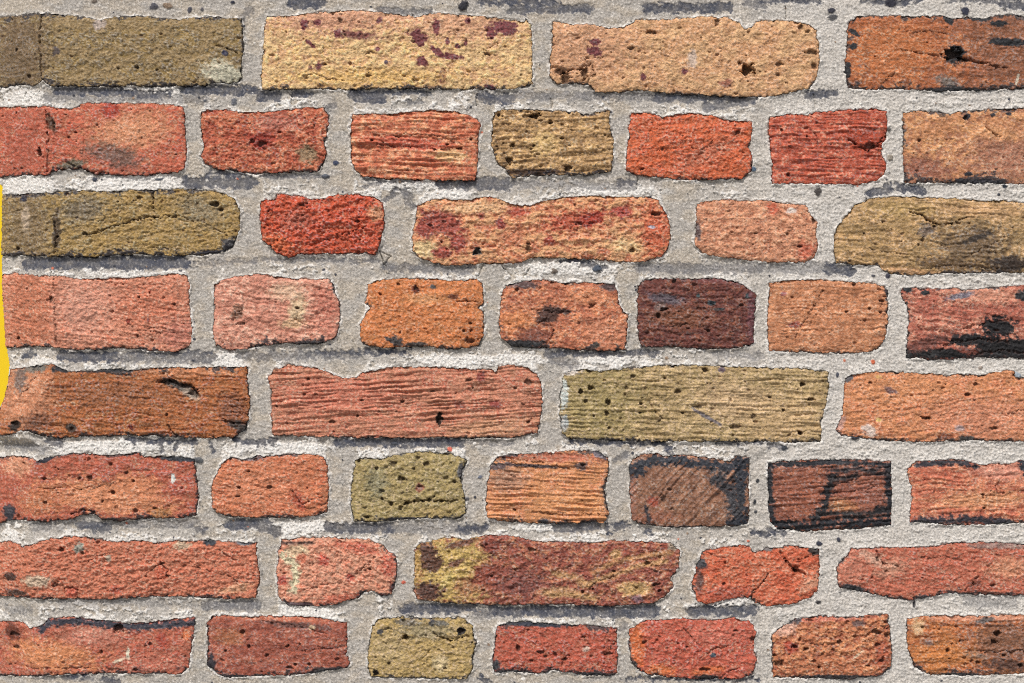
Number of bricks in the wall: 46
